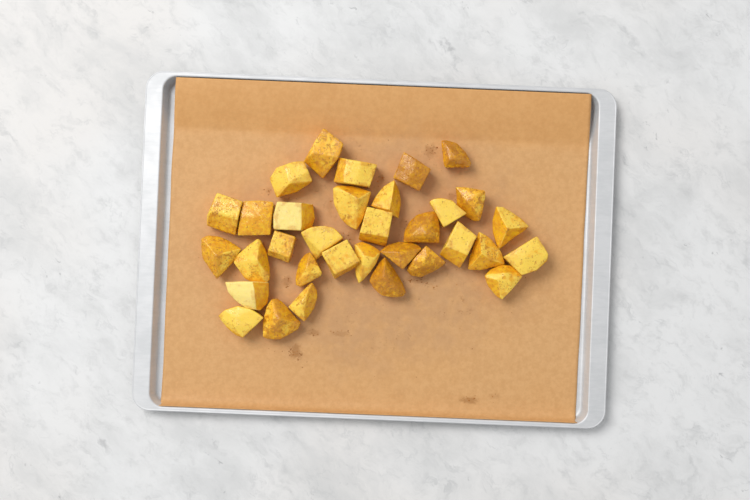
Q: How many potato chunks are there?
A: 33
